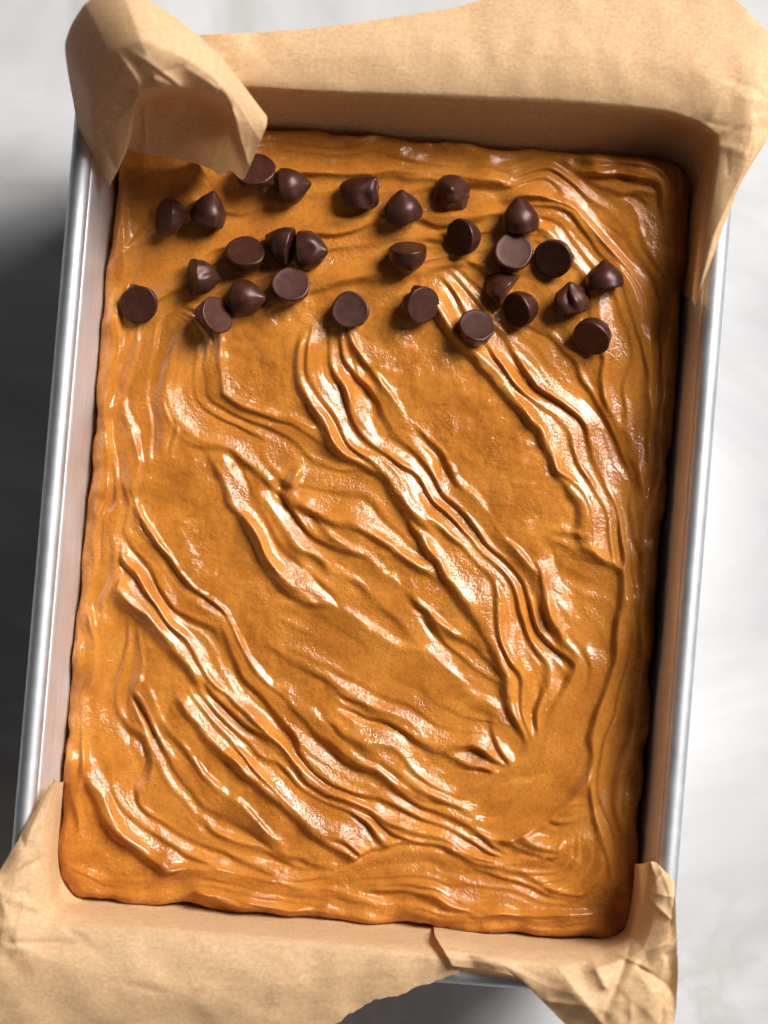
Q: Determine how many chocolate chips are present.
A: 28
